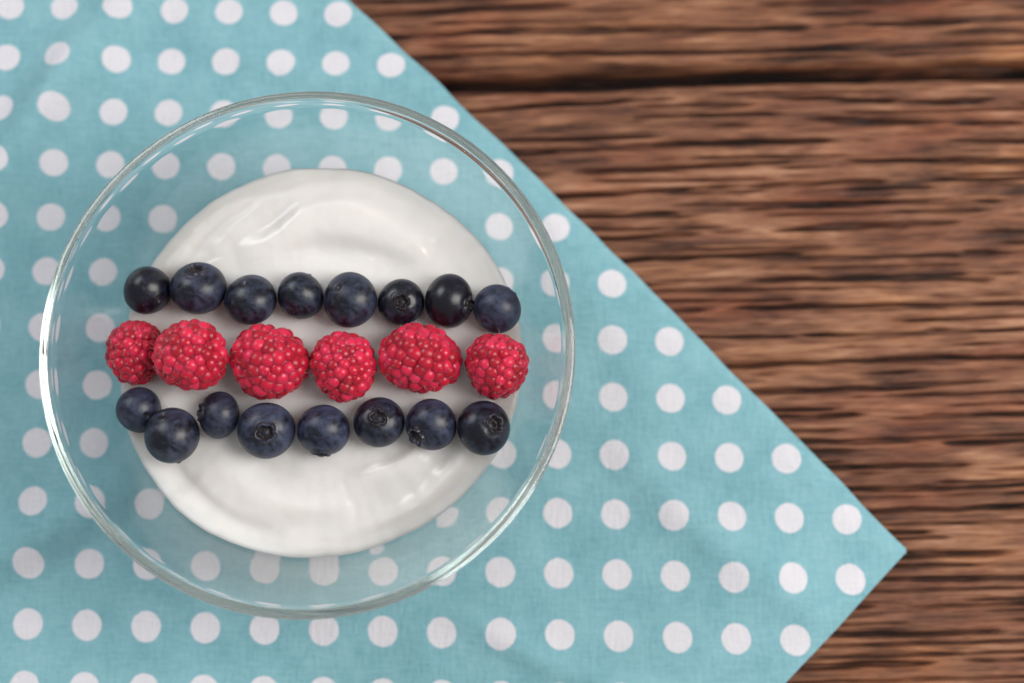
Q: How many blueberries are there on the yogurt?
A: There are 16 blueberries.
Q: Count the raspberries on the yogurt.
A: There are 6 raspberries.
